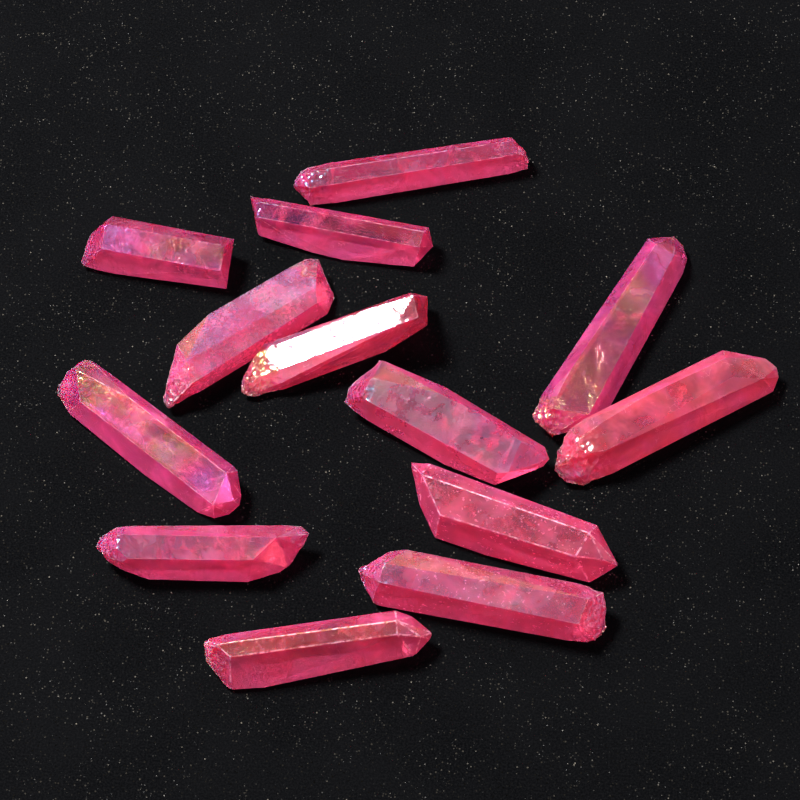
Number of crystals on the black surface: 13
